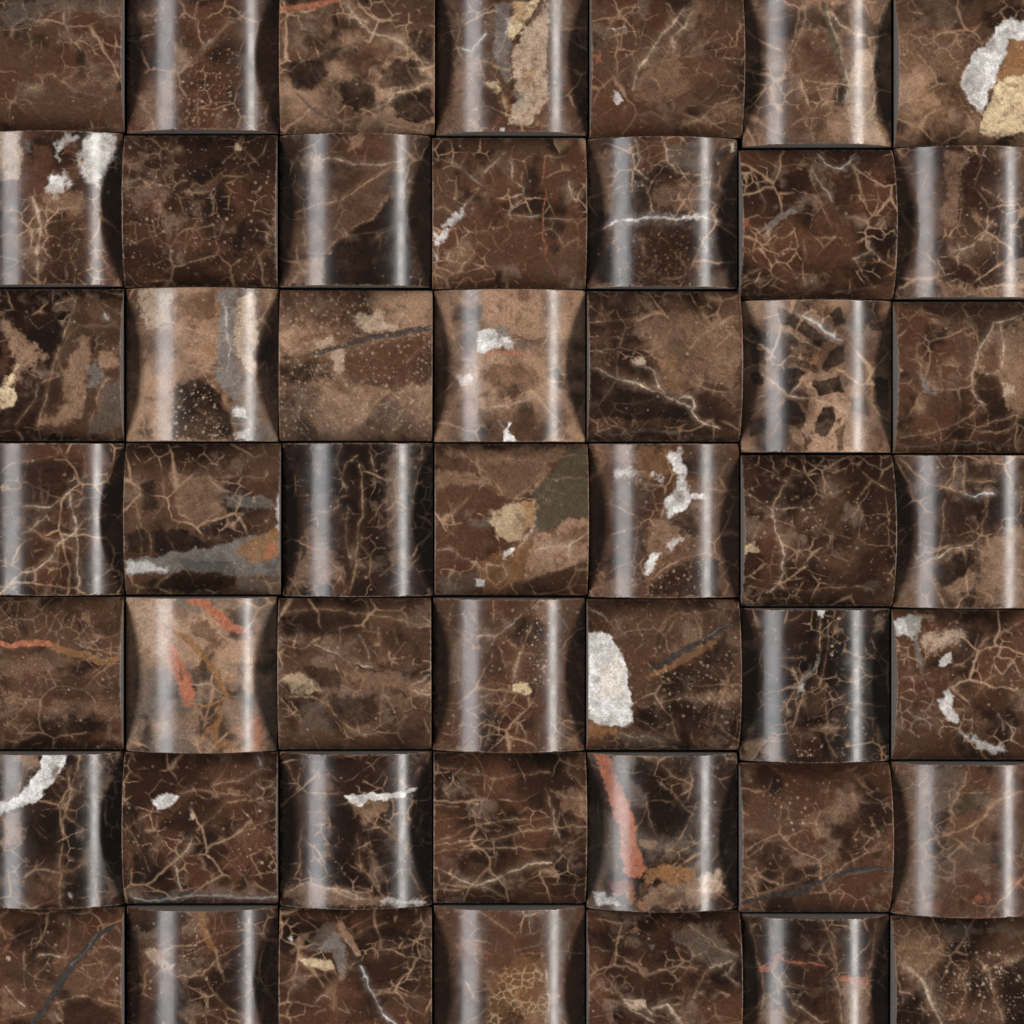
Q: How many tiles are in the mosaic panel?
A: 49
